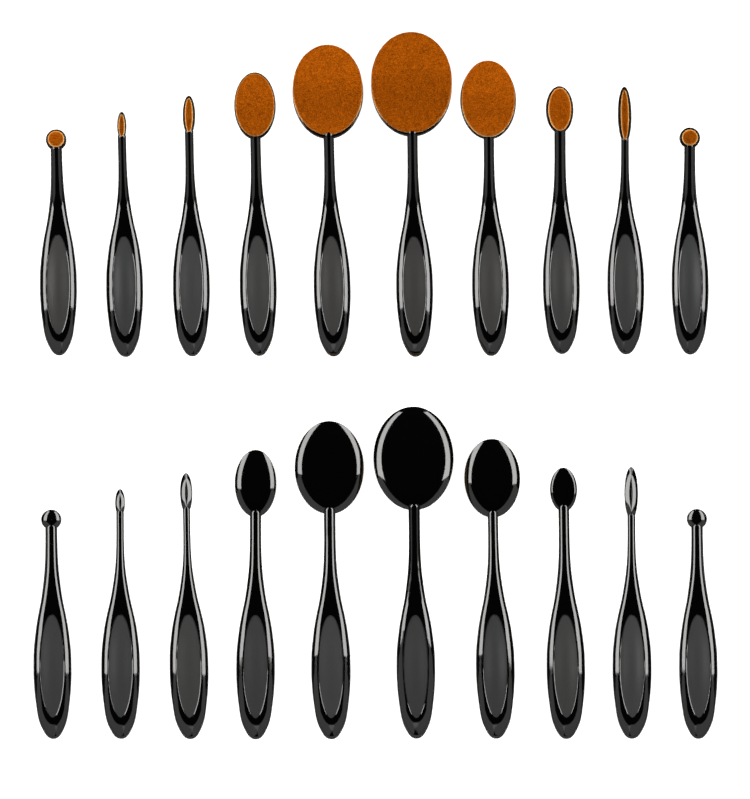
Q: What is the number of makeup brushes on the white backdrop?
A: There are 20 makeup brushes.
